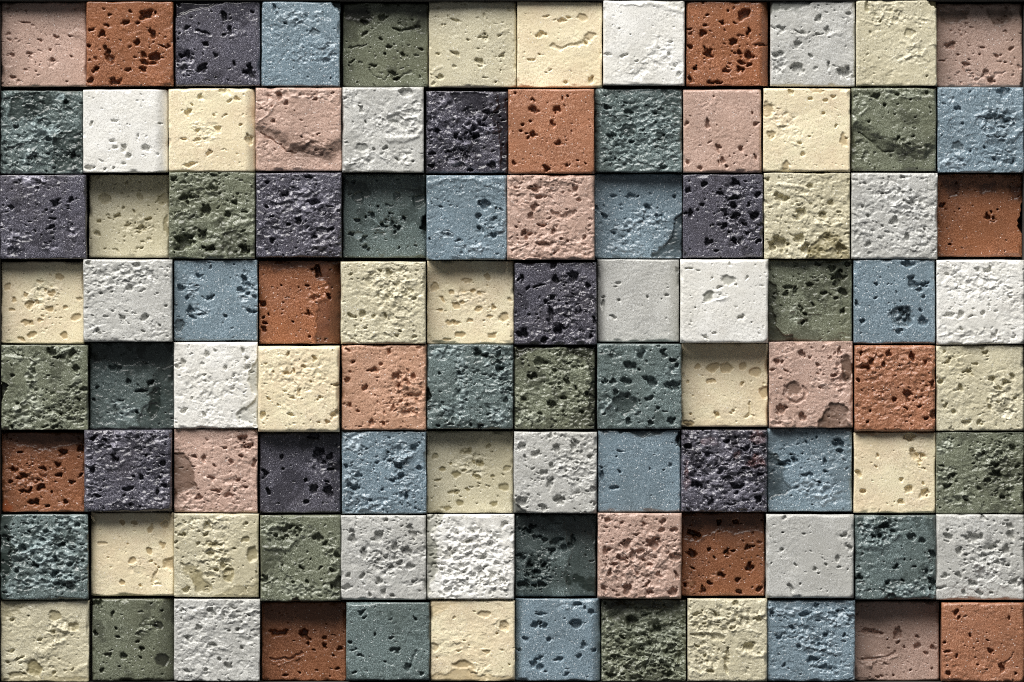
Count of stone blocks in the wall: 96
